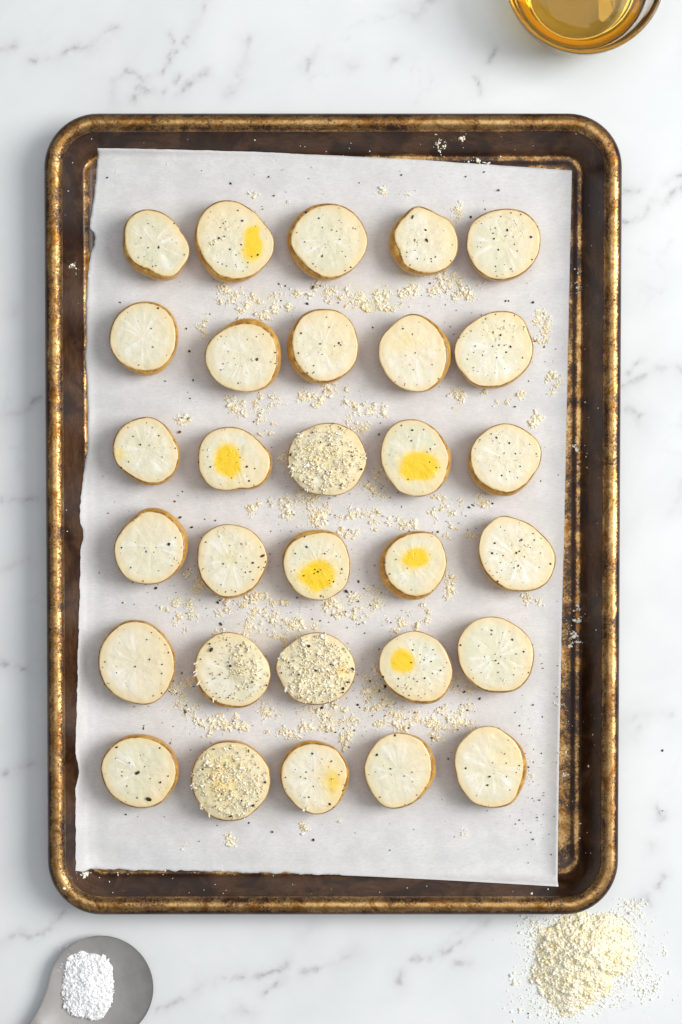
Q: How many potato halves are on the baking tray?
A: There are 30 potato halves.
